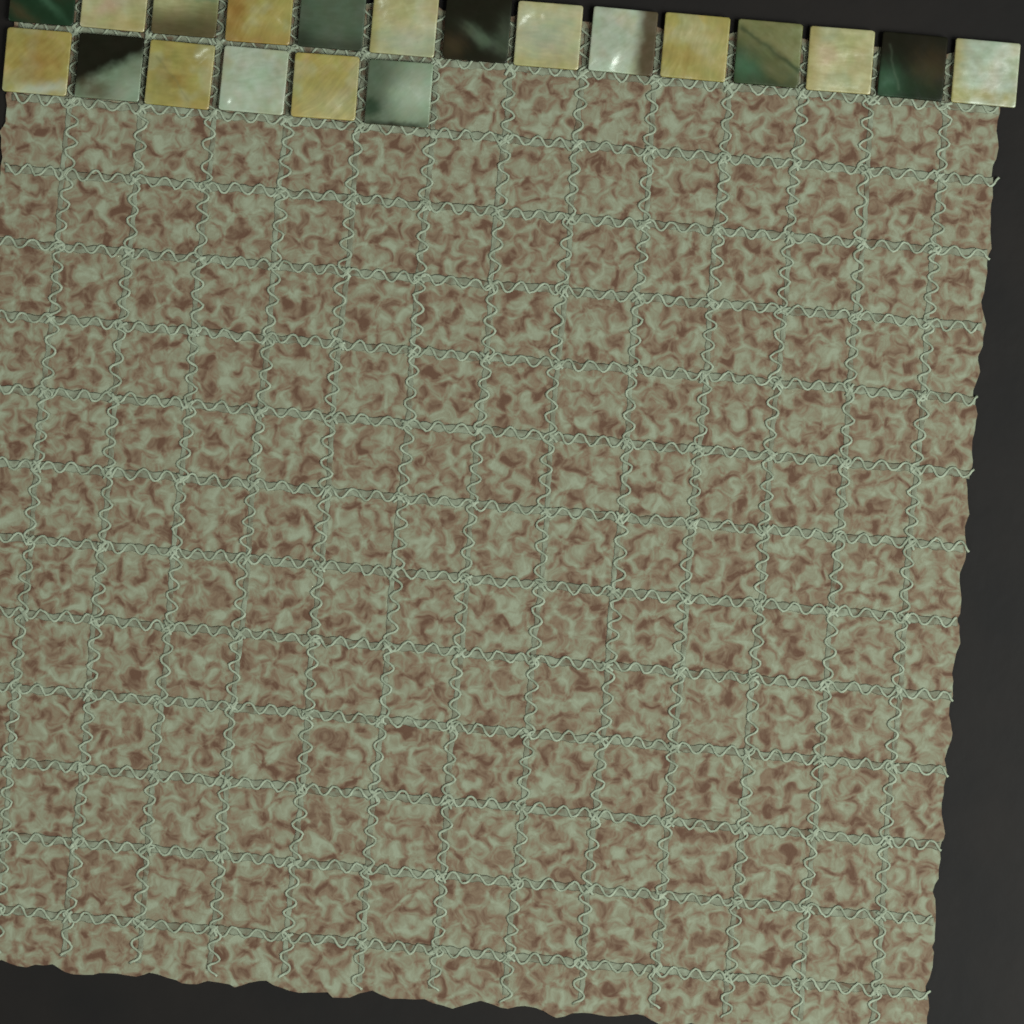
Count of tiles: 20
